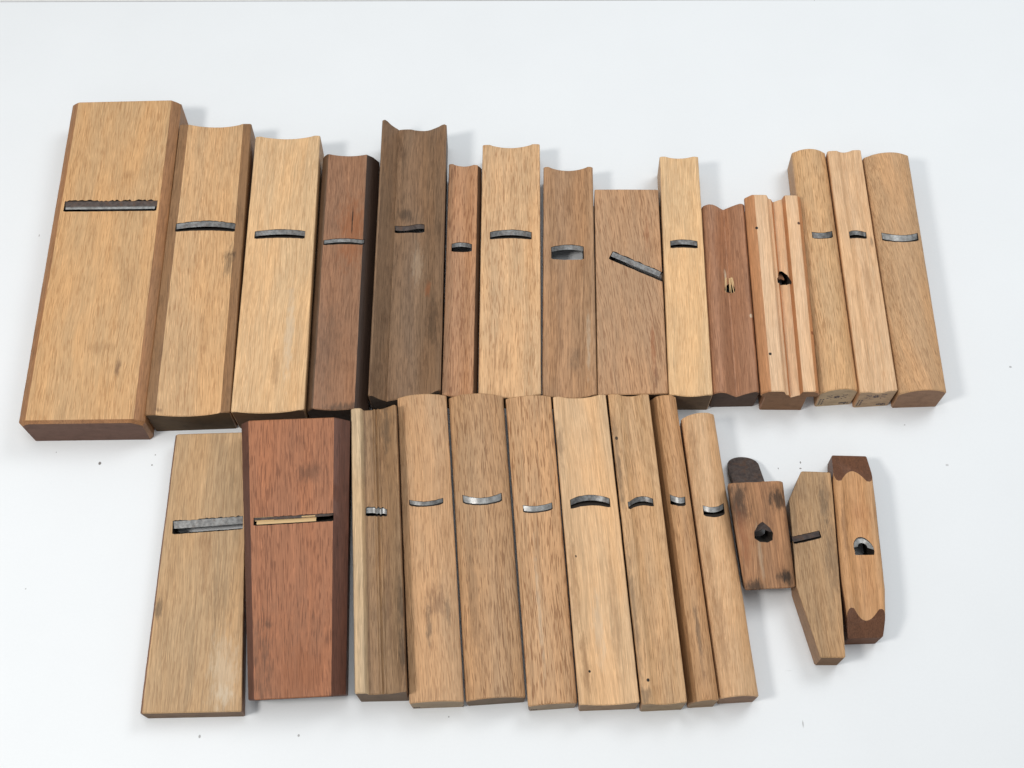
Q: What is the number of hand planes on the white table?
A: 28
